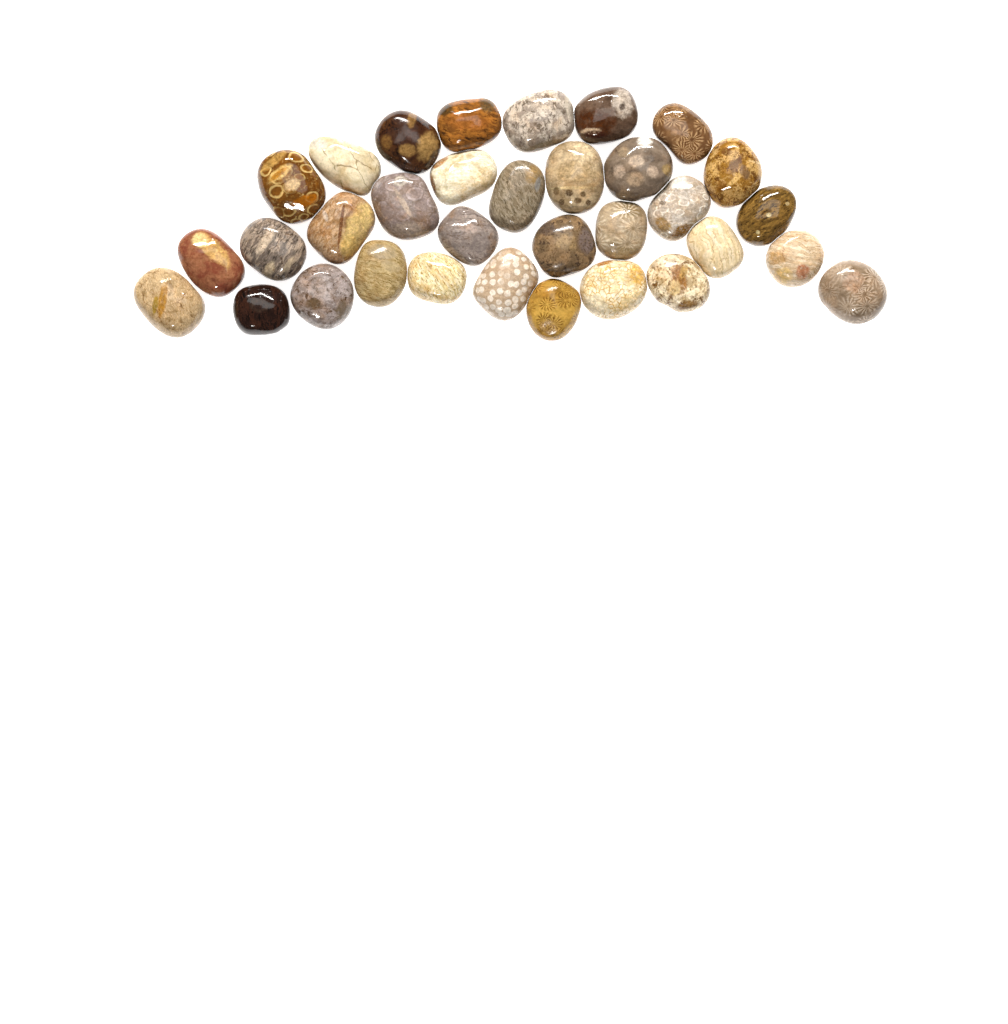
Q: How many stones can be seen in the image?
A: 33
